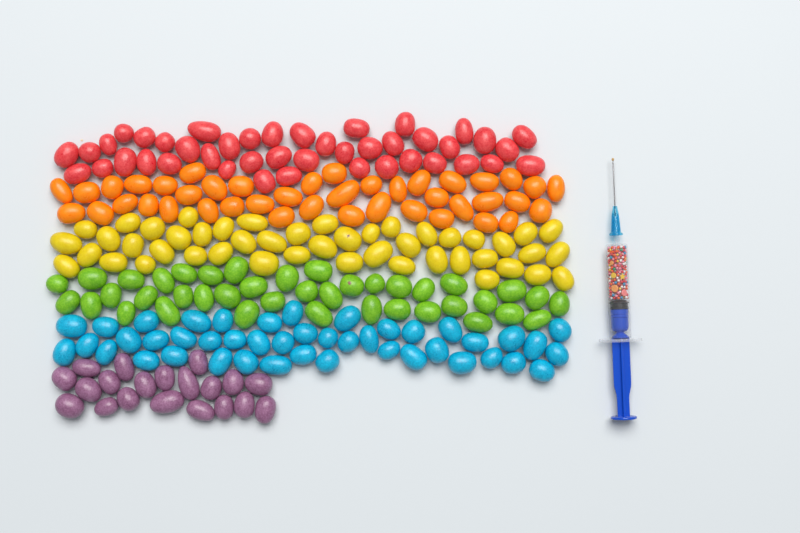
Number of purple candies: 20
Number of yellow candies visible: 47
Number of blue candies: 44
